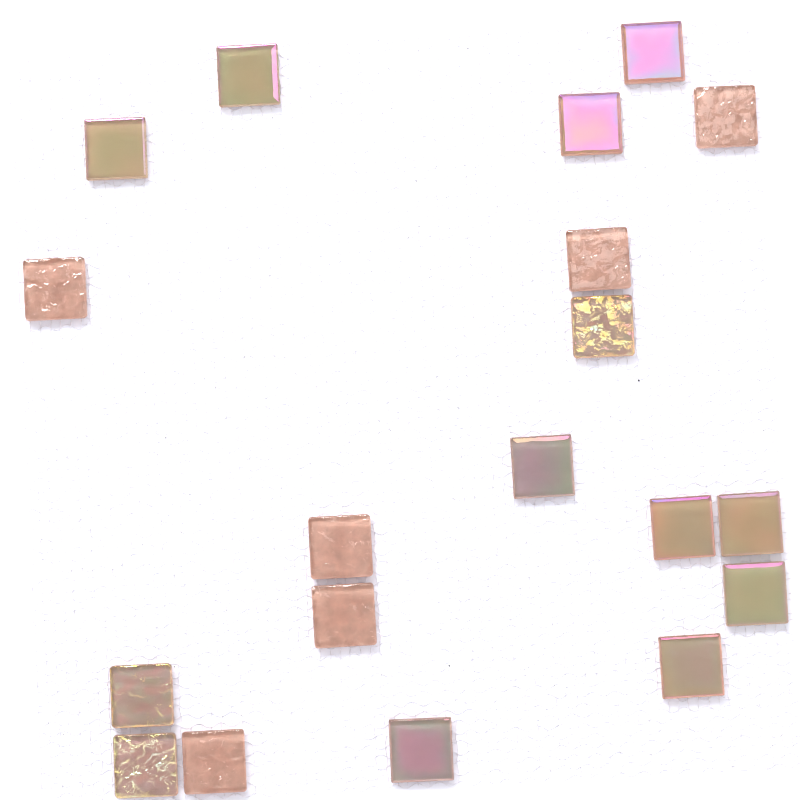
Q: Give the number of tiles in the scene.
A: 19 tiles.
